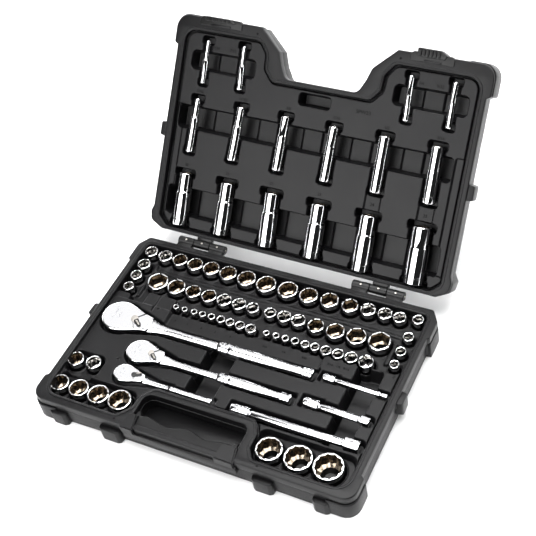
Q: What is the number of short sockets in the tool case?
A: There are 64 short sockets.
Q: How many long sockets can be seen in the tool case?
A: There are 16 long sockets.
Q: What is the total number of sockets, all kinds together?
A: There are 80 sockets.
